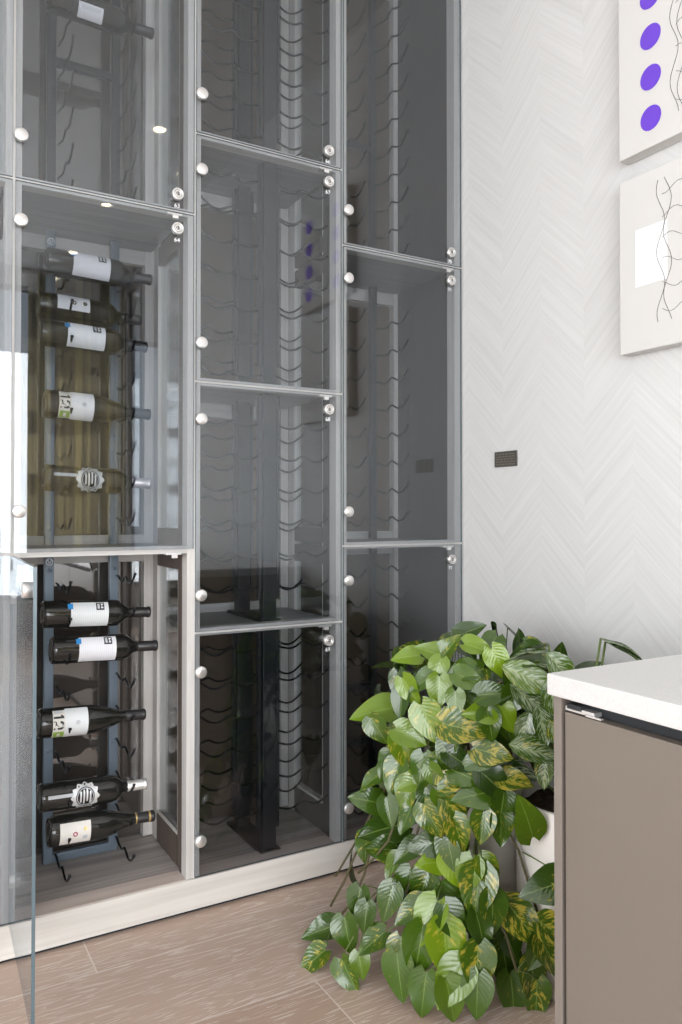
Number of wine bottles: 11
